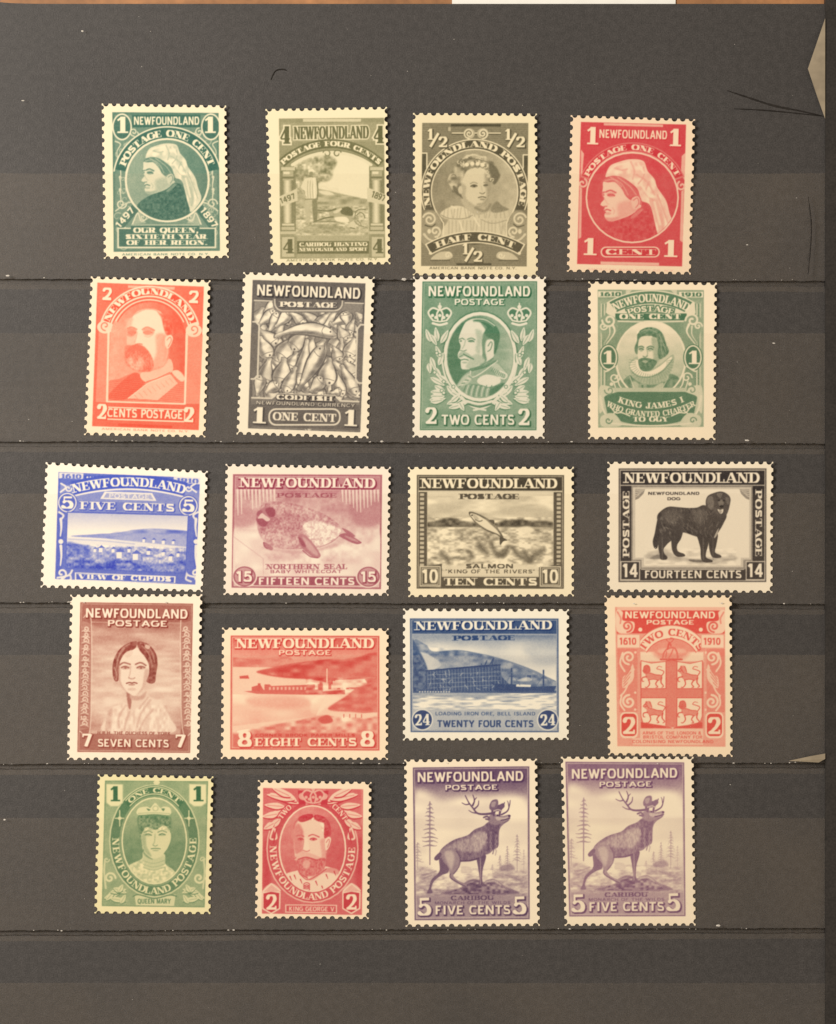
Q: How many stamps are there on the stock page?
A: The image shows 20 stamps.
